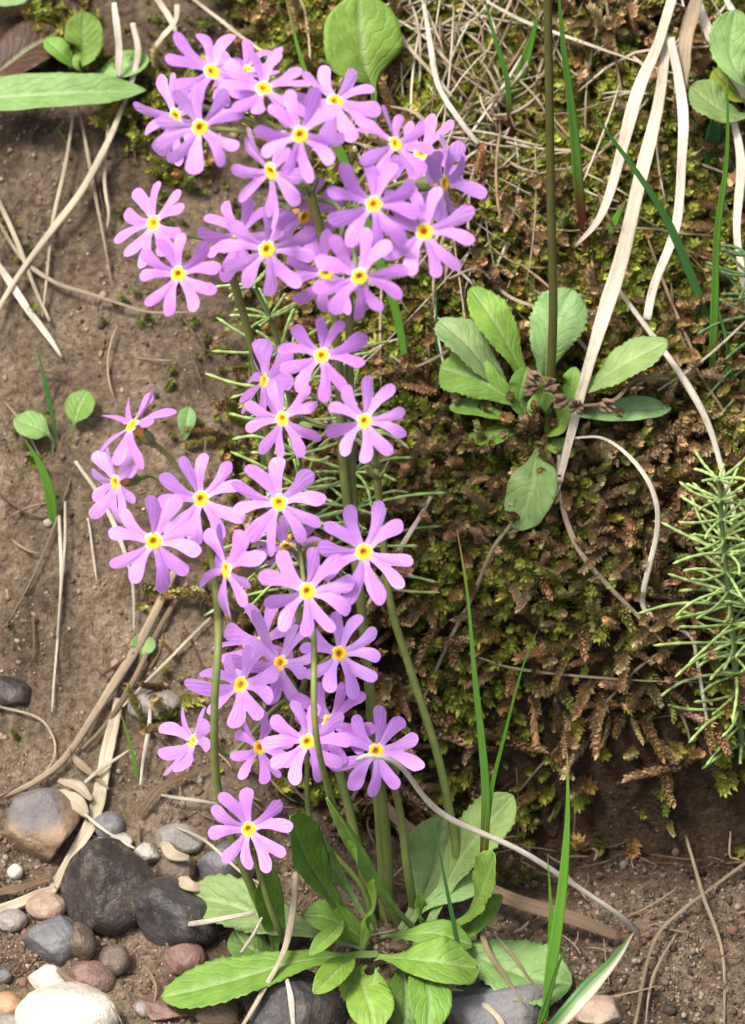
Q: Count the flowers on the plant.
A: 43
